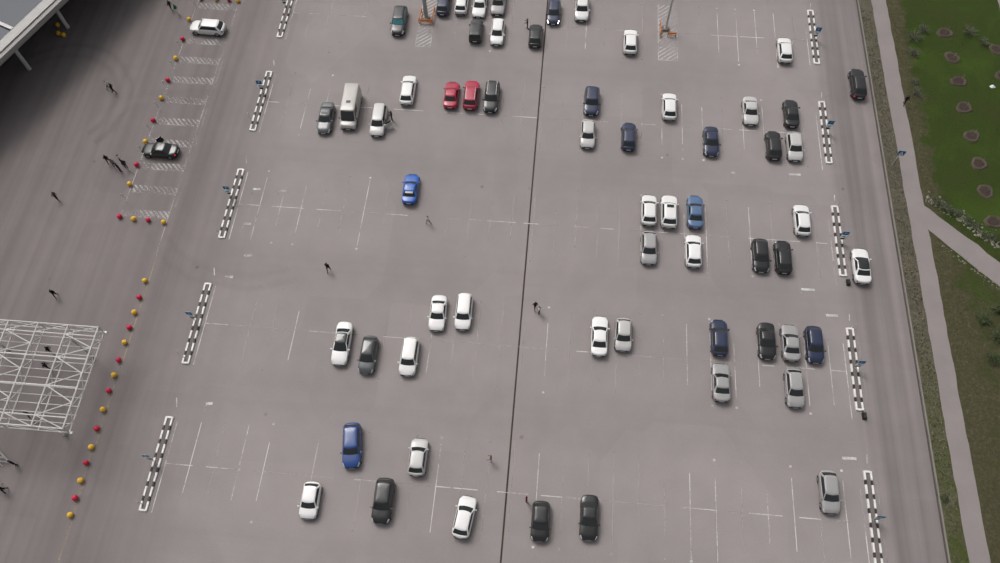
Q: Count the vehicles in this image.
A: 62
